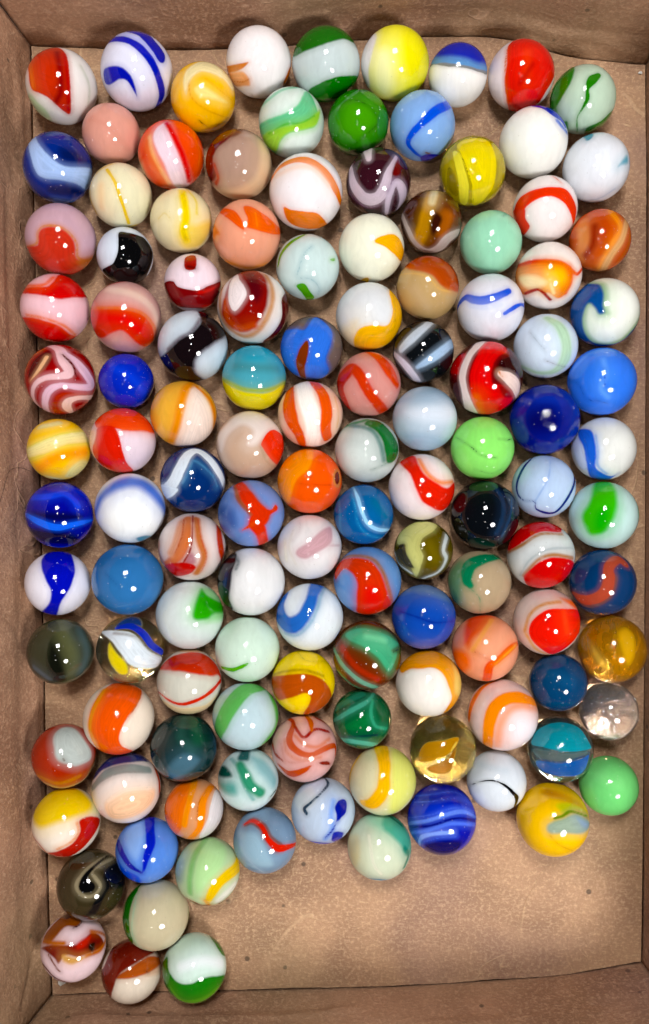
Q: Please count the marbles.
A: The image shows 124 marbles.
